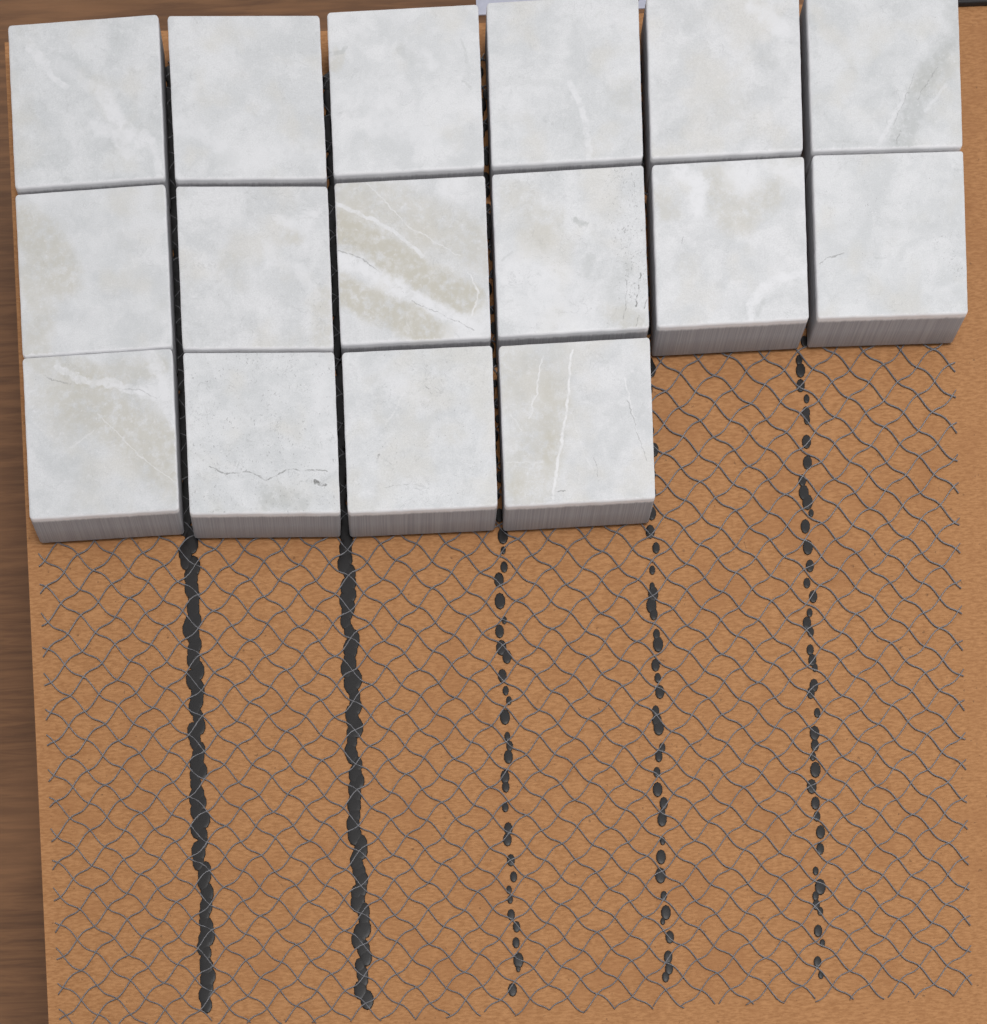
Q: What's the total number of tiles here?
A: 16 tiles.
